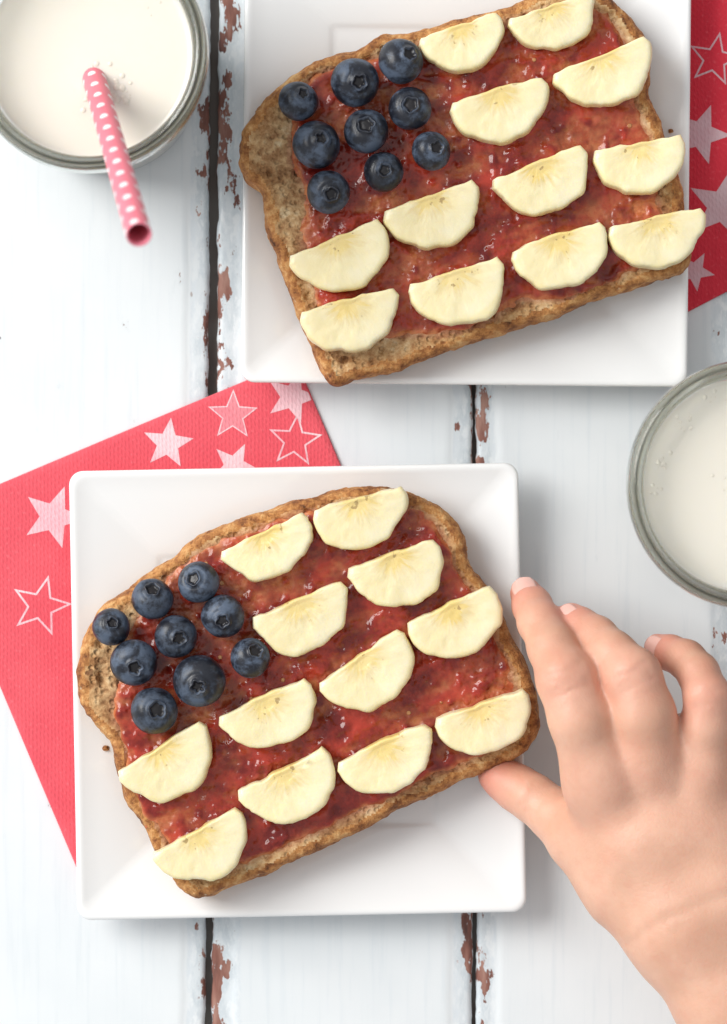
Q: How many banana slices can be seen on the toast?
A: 24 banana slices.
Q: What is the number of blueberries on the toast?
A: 18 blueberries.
